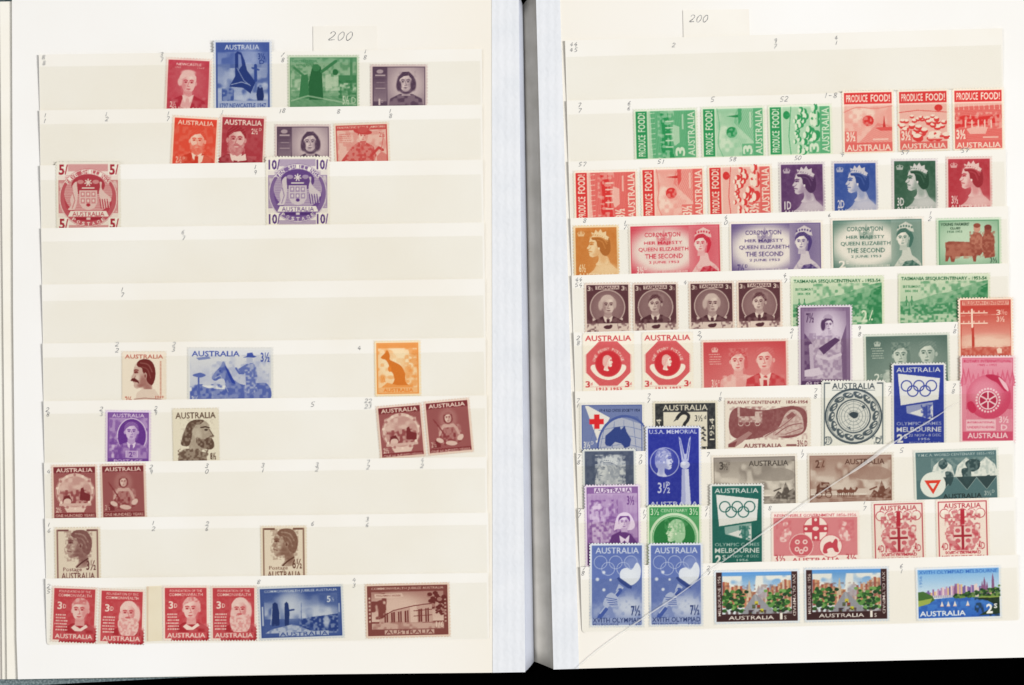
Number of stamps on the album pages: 79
